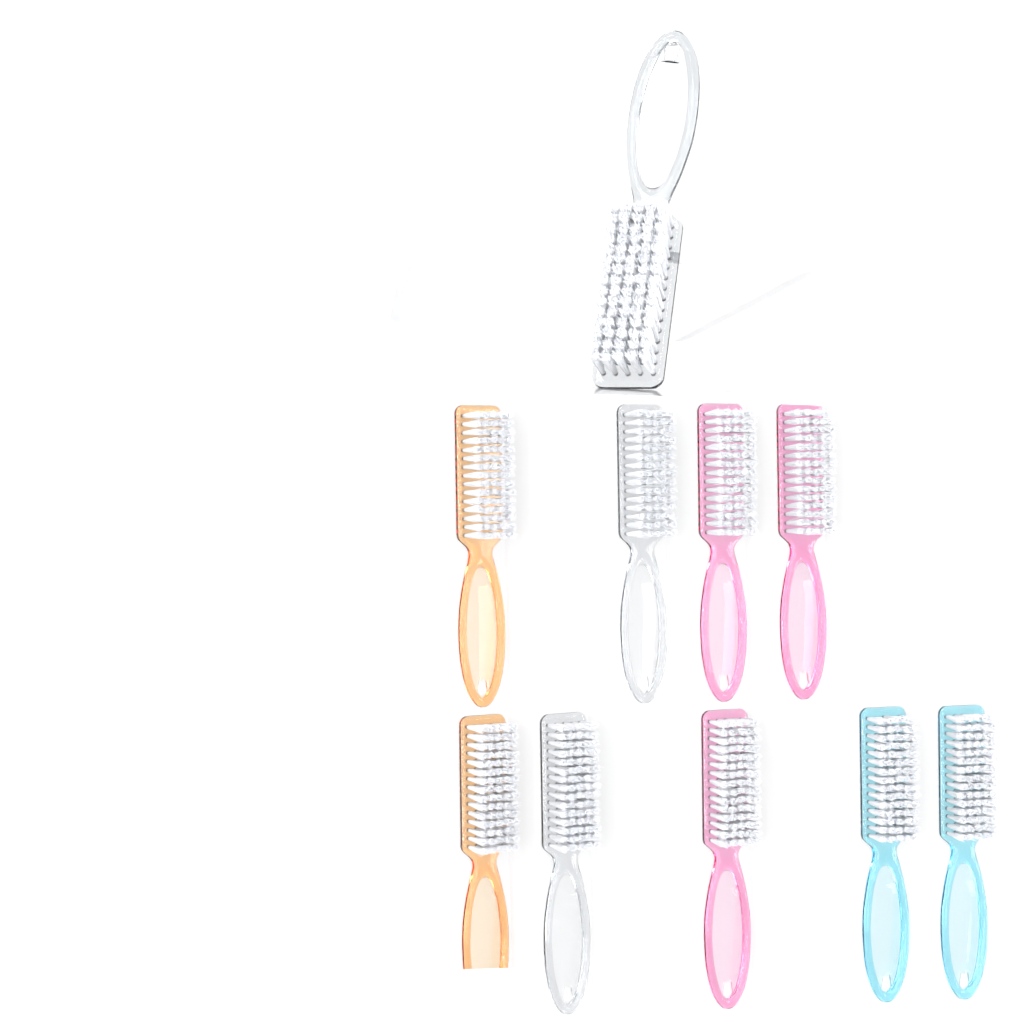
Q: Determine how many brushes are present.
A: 10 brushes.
